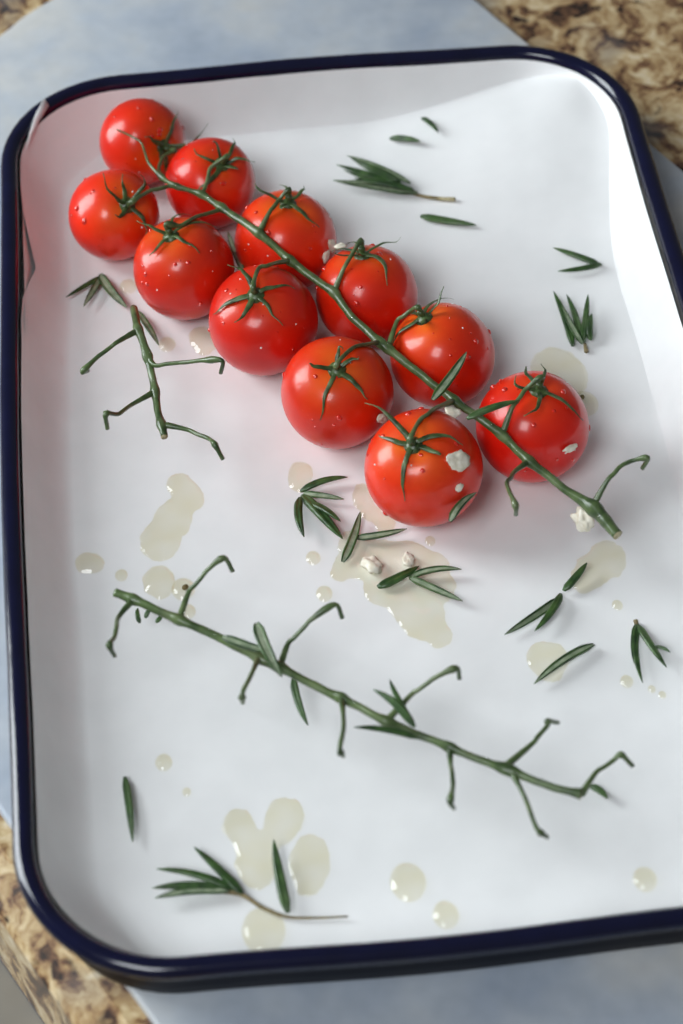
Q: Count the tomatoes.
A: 11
